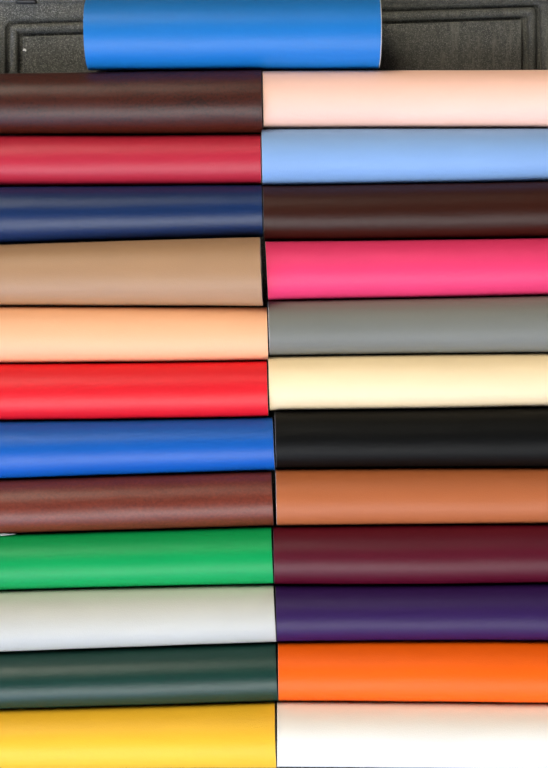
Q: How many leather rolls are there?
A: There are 25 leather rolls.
